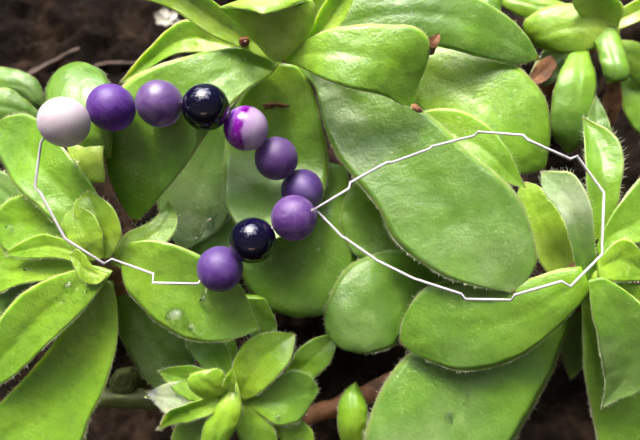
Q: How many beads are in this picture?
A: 10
